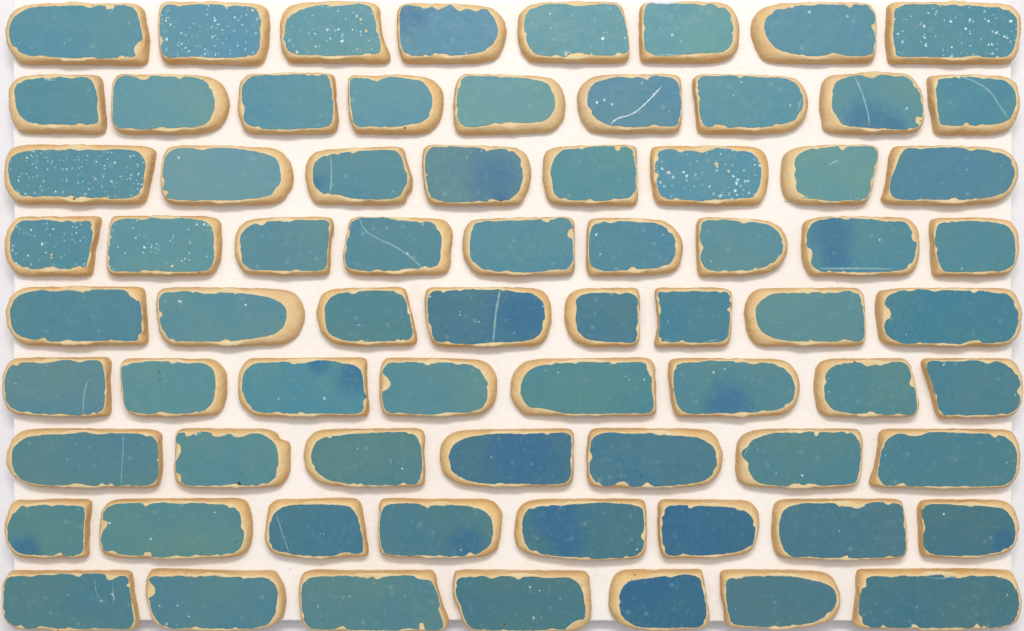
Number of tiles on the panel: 72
